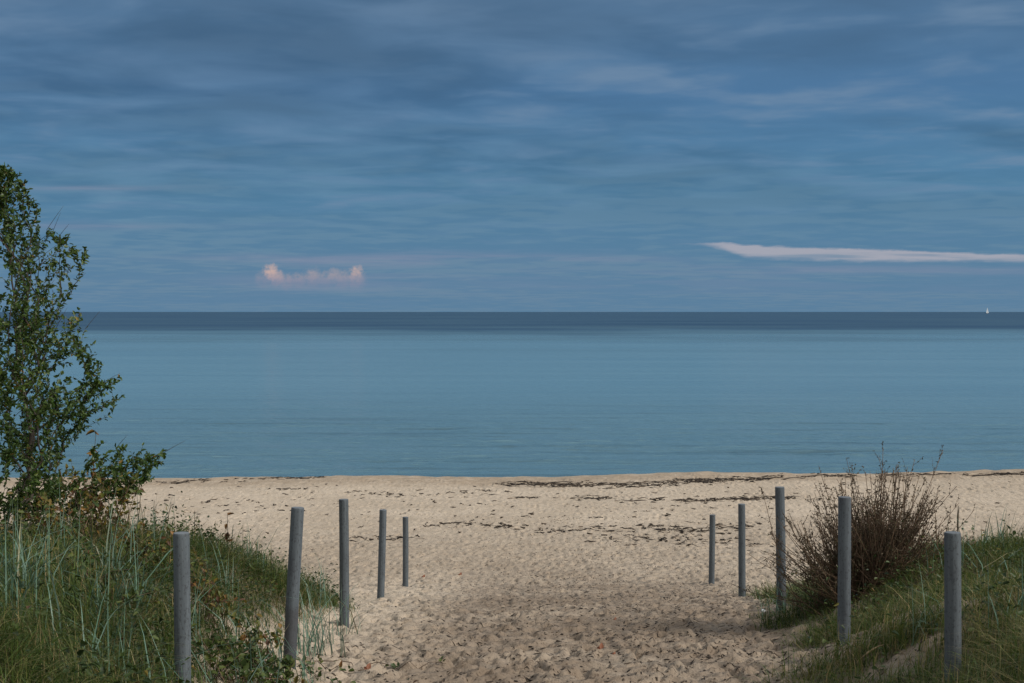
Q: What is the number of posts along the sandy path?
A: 10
